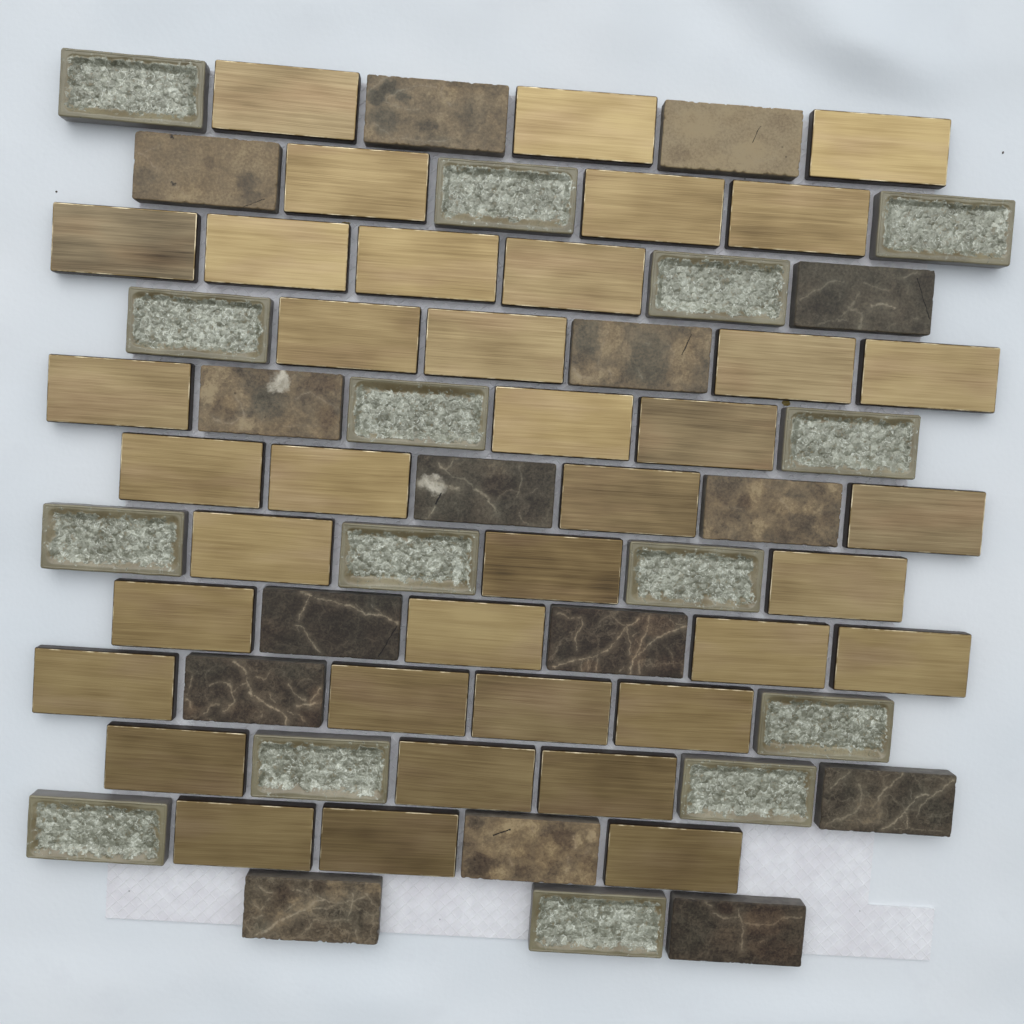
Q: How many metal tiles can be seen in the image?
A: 38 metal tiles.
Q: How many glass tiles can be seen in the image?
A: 15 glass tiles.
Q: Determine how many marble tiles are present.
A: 15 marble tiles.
